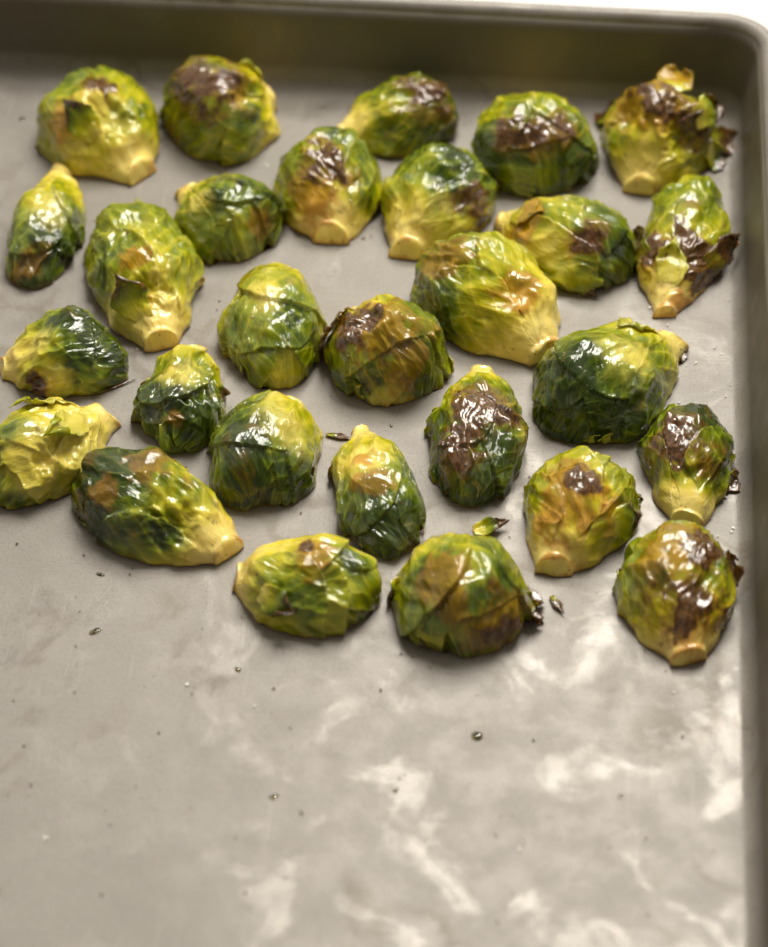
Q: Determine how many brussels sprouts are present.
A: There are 28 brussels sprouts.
